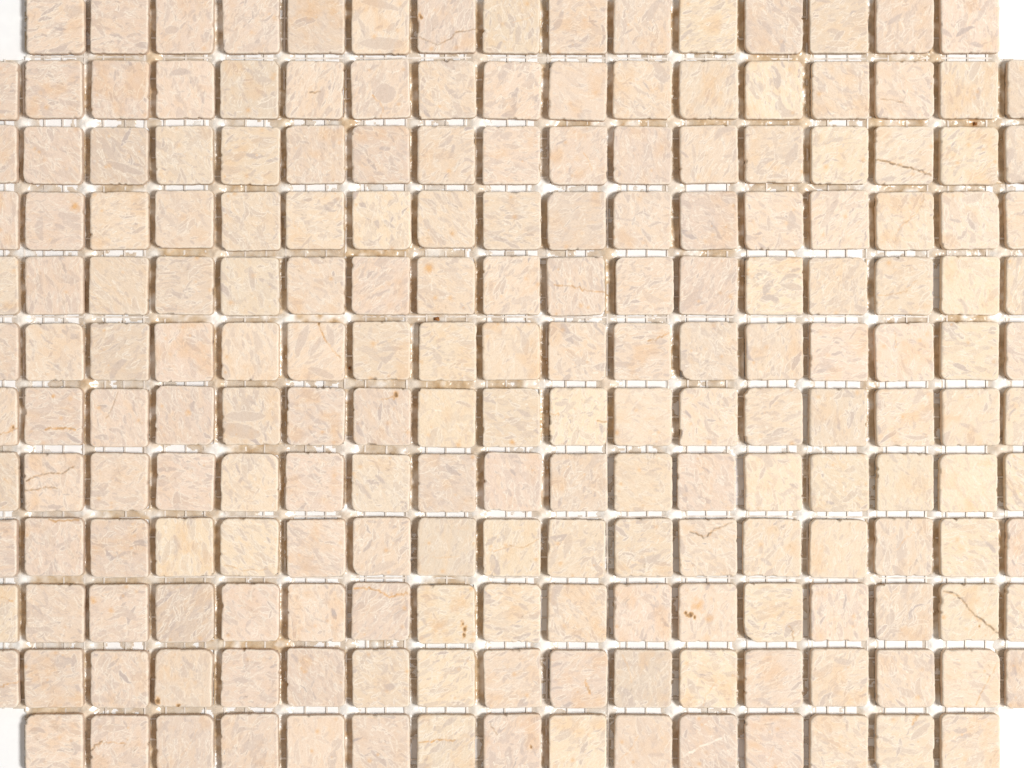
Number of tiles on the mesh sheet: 200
